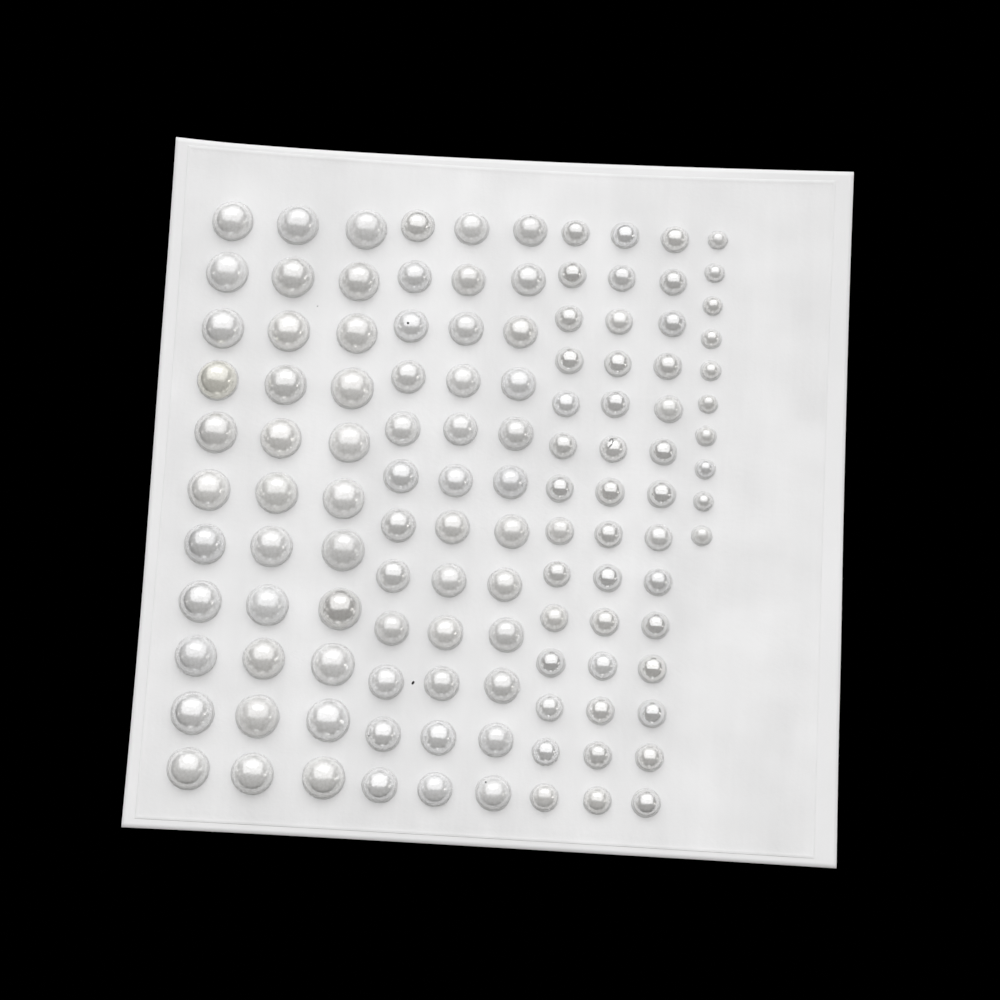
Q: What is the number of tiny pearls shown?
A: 10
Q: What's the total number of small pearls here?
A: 42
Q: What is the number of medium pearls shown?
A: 36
